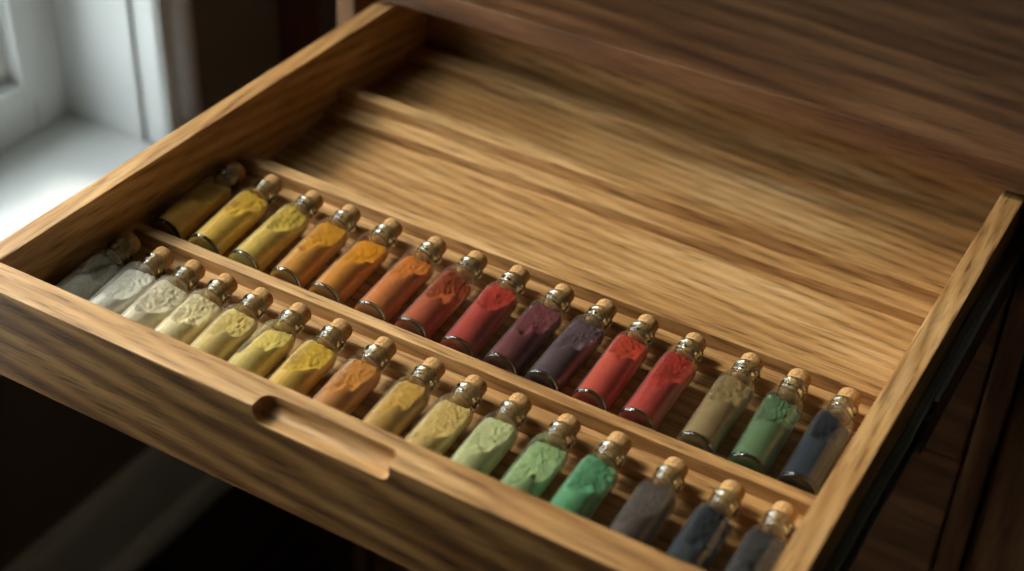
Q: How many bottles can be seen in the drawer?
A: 31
